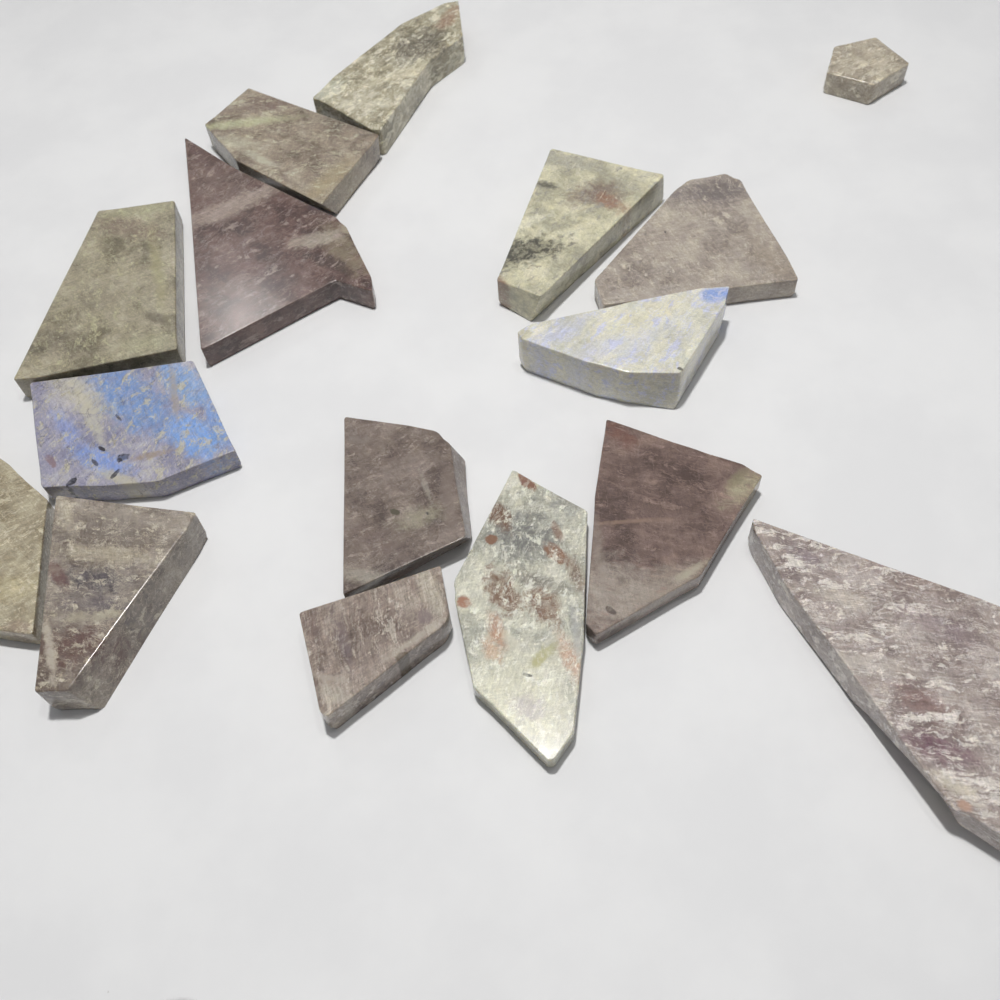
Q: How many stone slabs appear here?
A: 16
